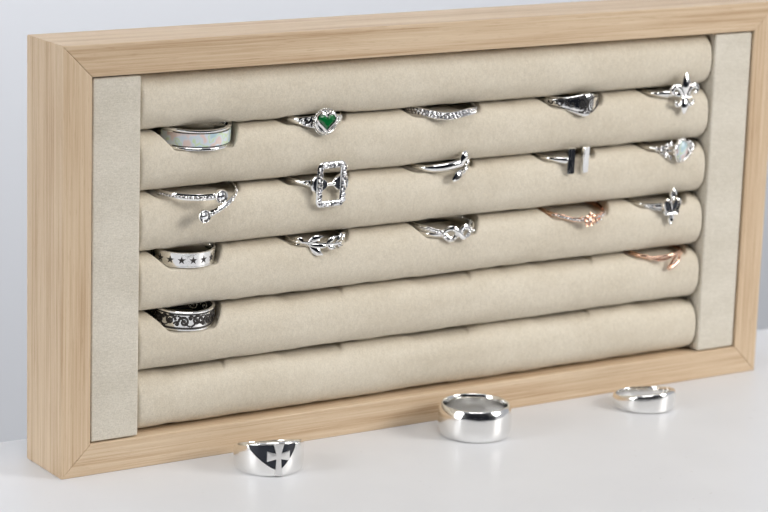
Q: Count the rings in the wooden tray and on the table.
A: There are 20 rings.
